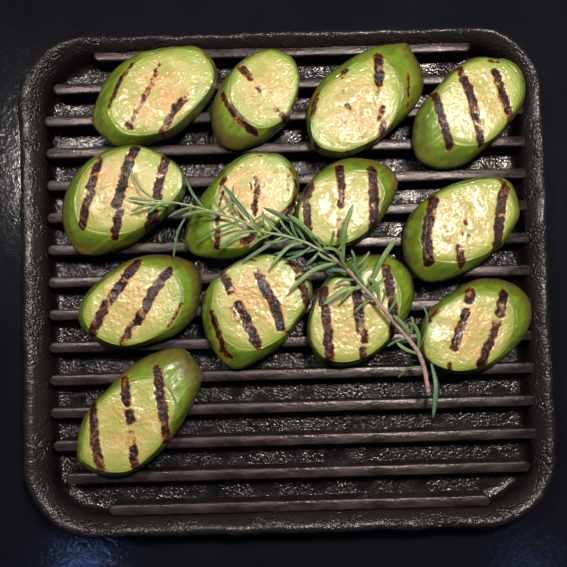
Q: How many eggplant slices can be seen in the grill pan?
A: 13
